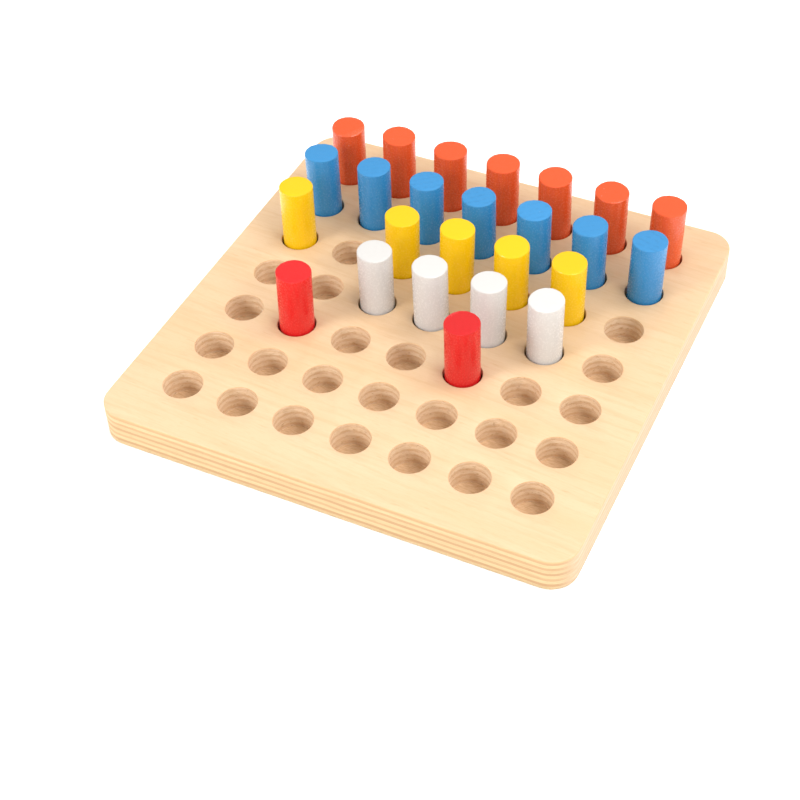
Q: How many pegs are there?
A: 25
